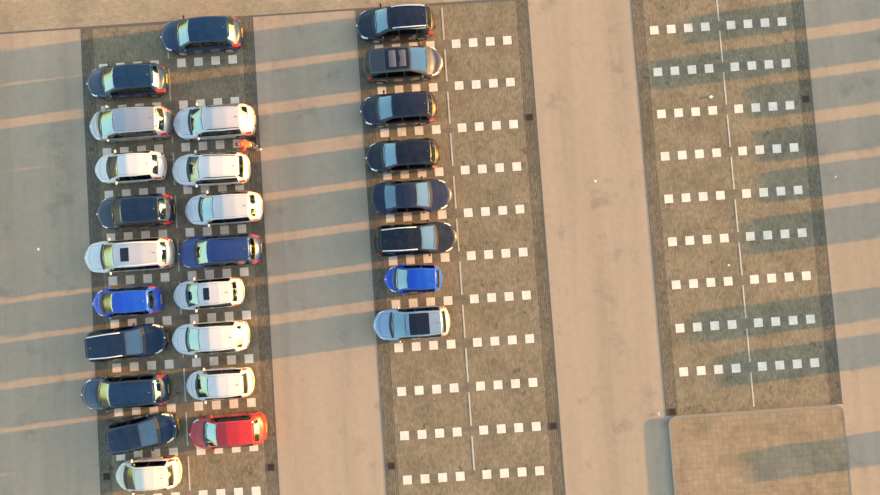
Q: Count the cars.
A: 27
